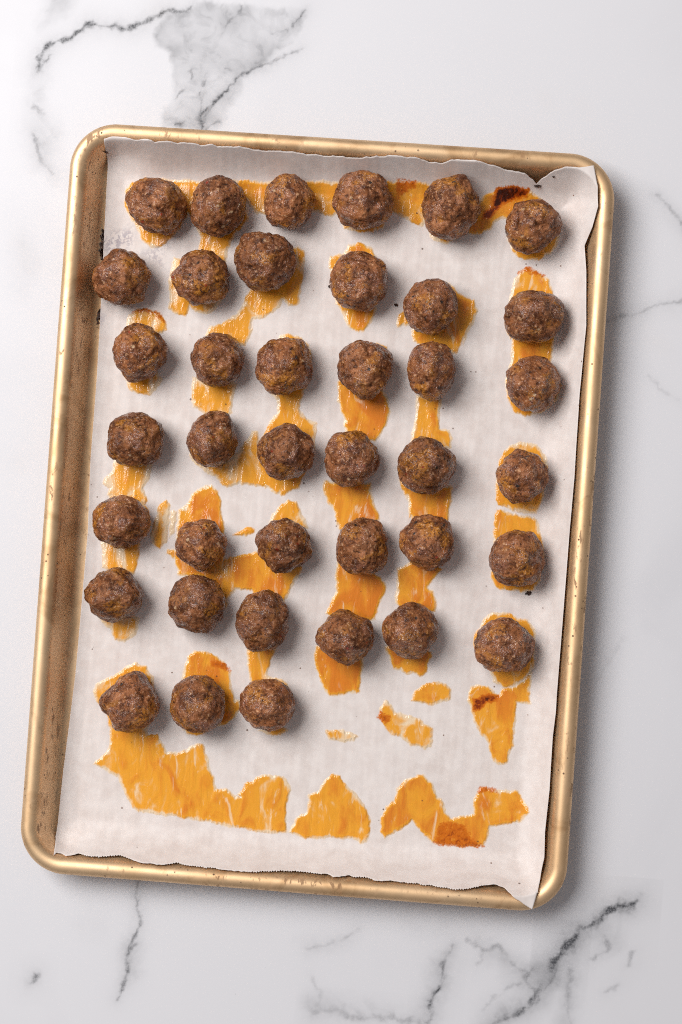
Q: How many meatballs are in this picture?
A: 39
